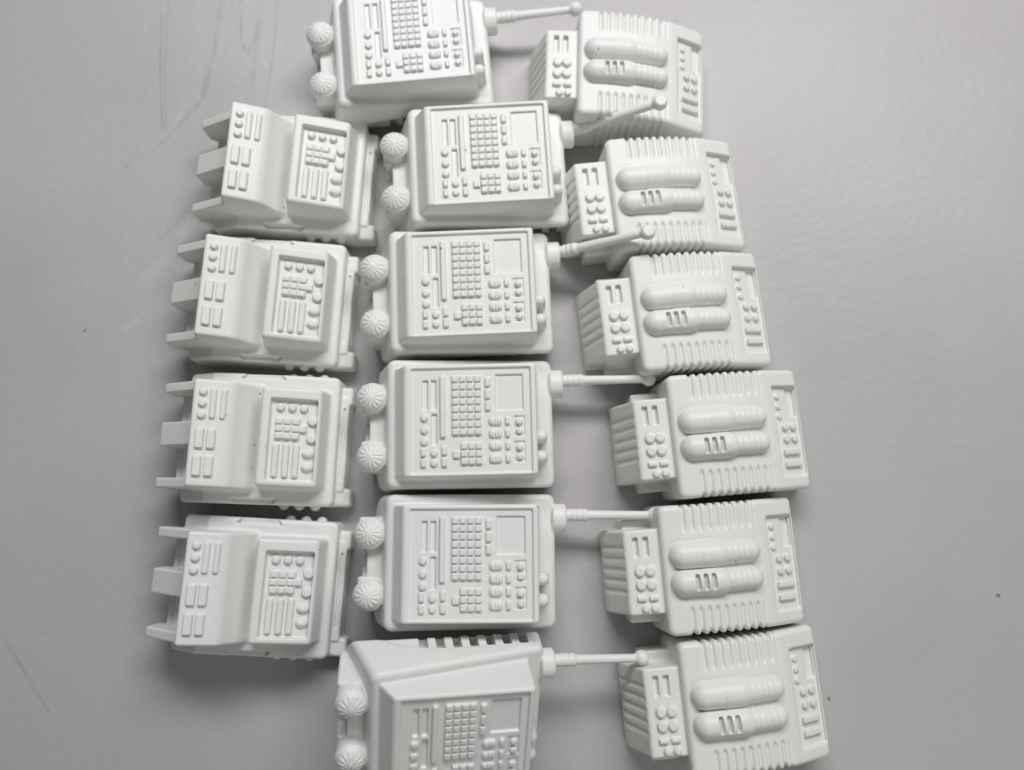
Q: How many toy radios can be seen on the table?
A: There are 6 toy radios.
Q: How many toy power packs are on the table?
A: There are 6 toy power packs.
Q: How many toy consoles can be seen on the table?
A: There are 4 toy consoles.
